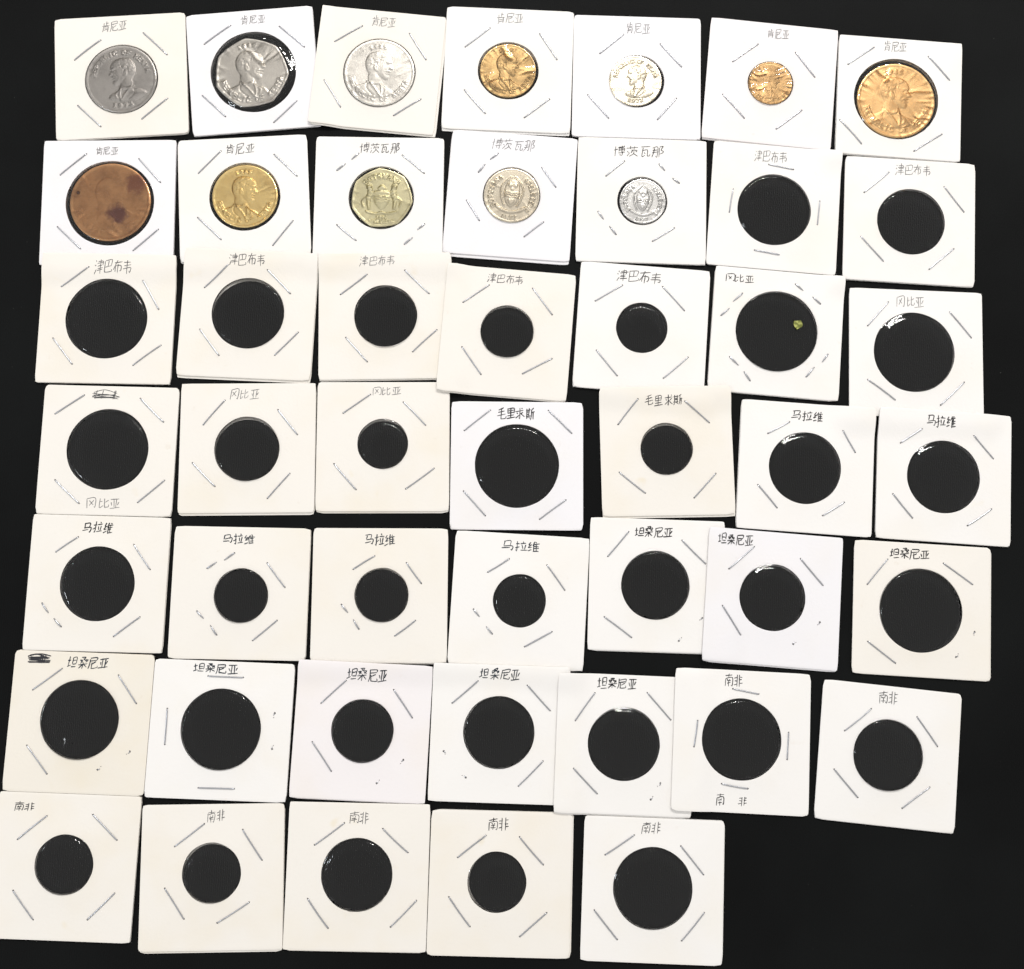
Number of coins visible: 12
